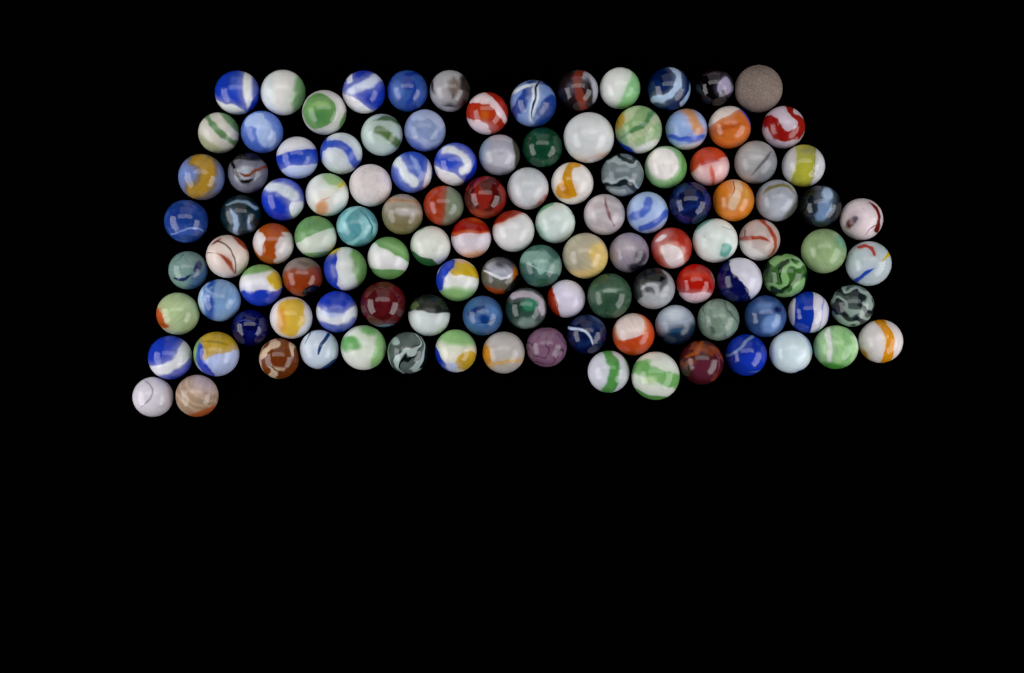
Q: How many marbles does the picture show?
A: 115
